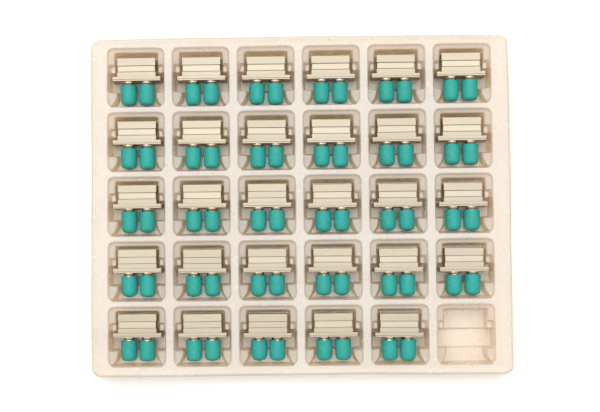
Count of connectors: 29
